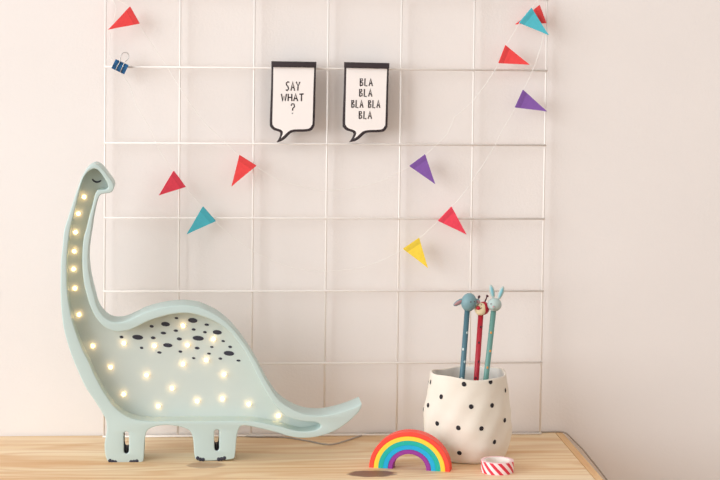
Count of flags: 11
